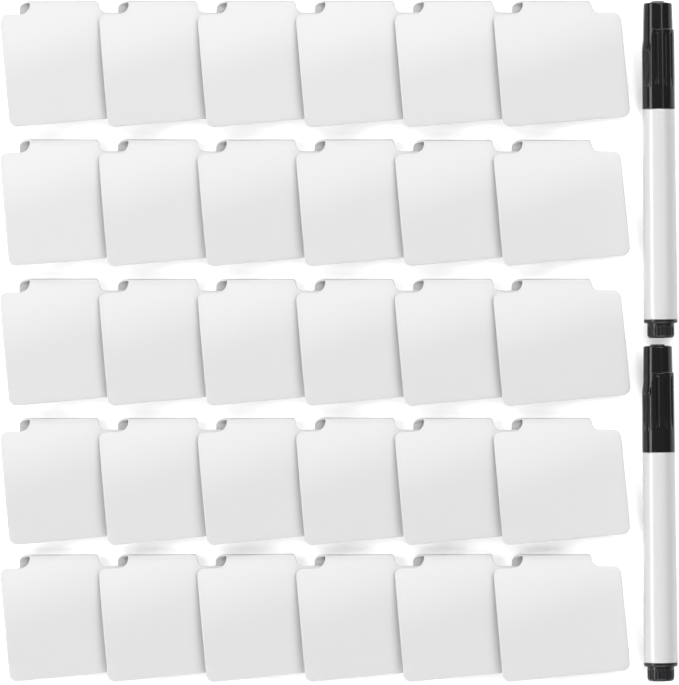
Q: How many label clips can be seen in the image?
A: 30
